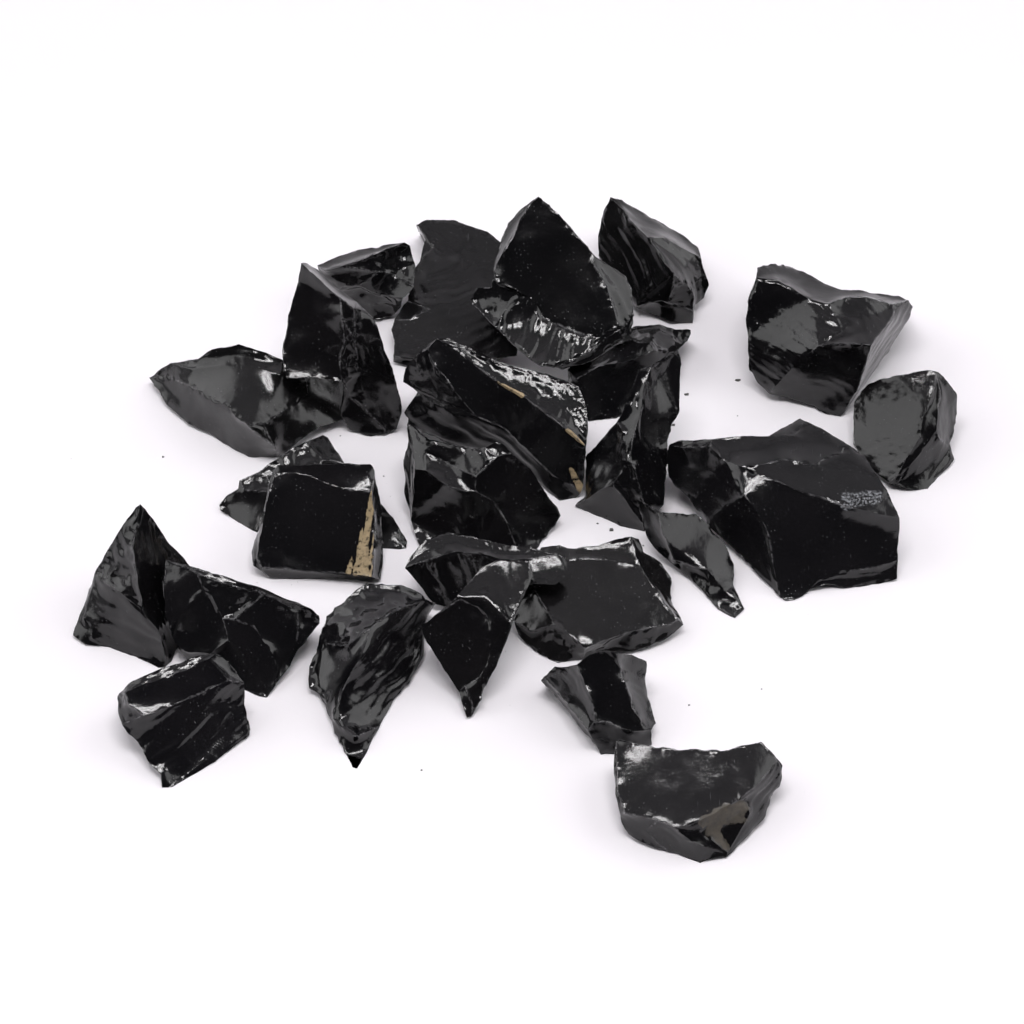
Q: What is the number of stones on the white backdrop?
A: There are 25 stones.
